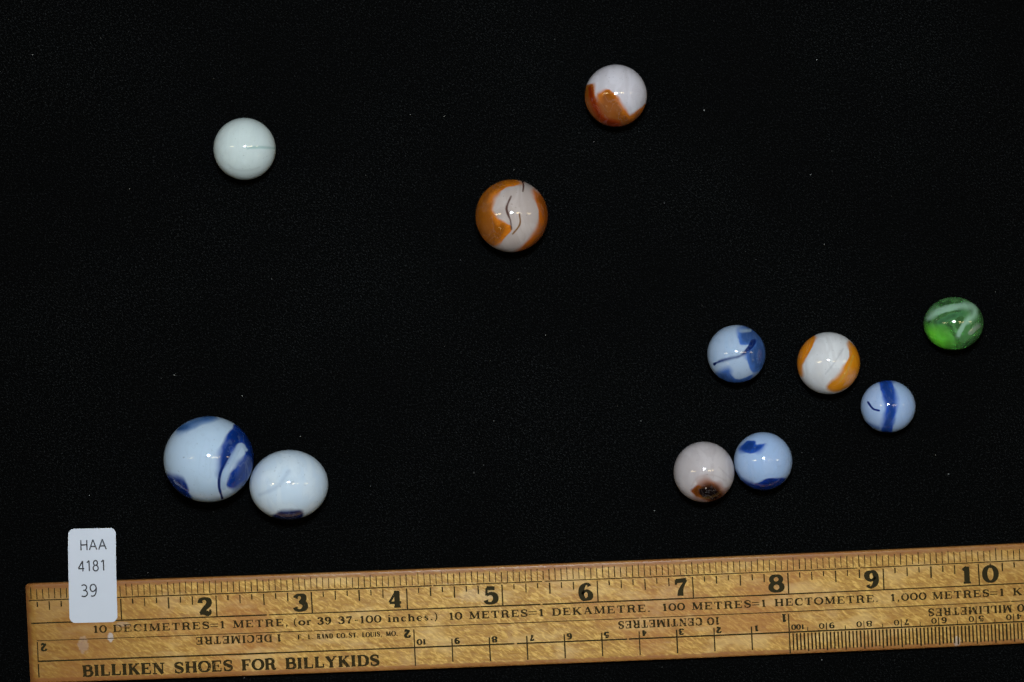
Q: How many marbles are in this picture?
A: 11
